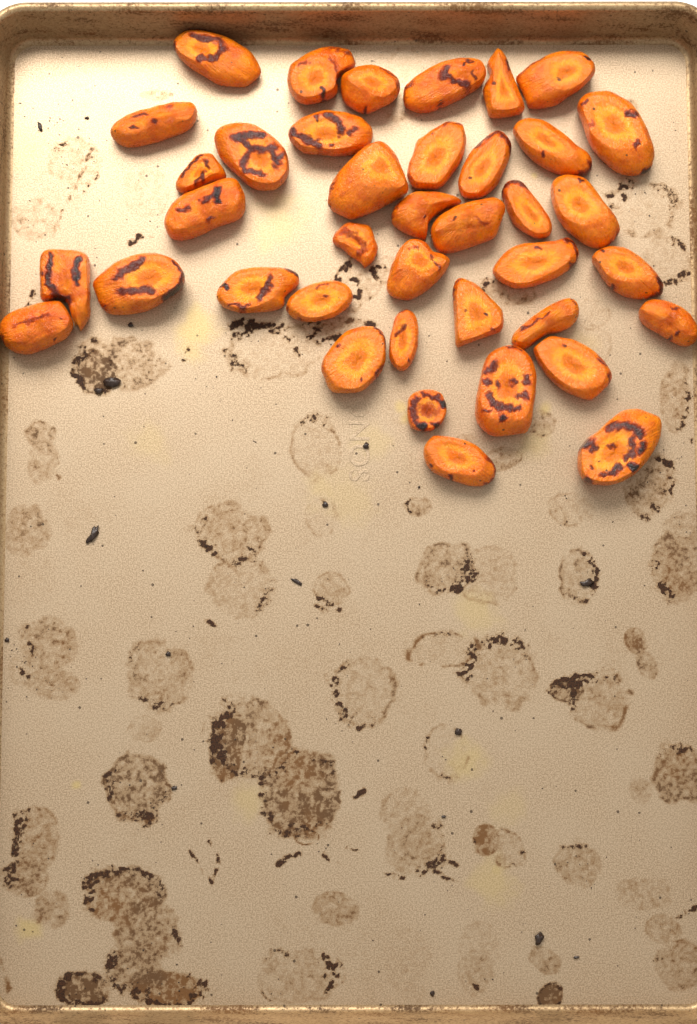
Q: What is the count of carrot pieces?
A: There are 39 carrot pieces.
